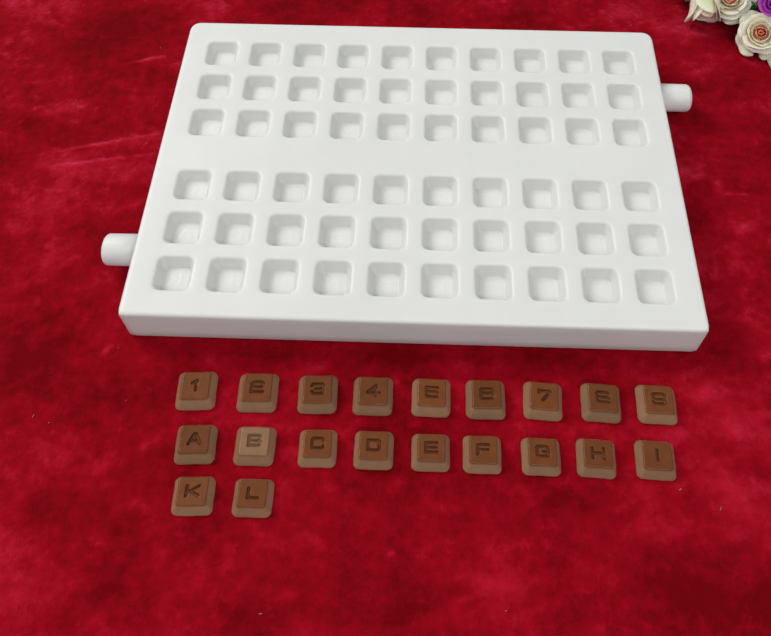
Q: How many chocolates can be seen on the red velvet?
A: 20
